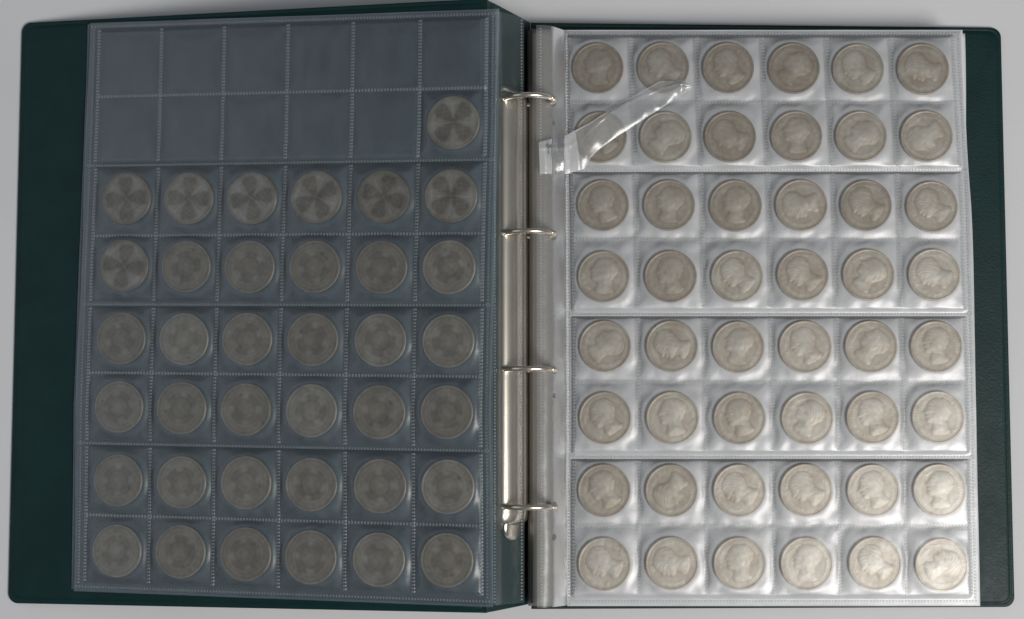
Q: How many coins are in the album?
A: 85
